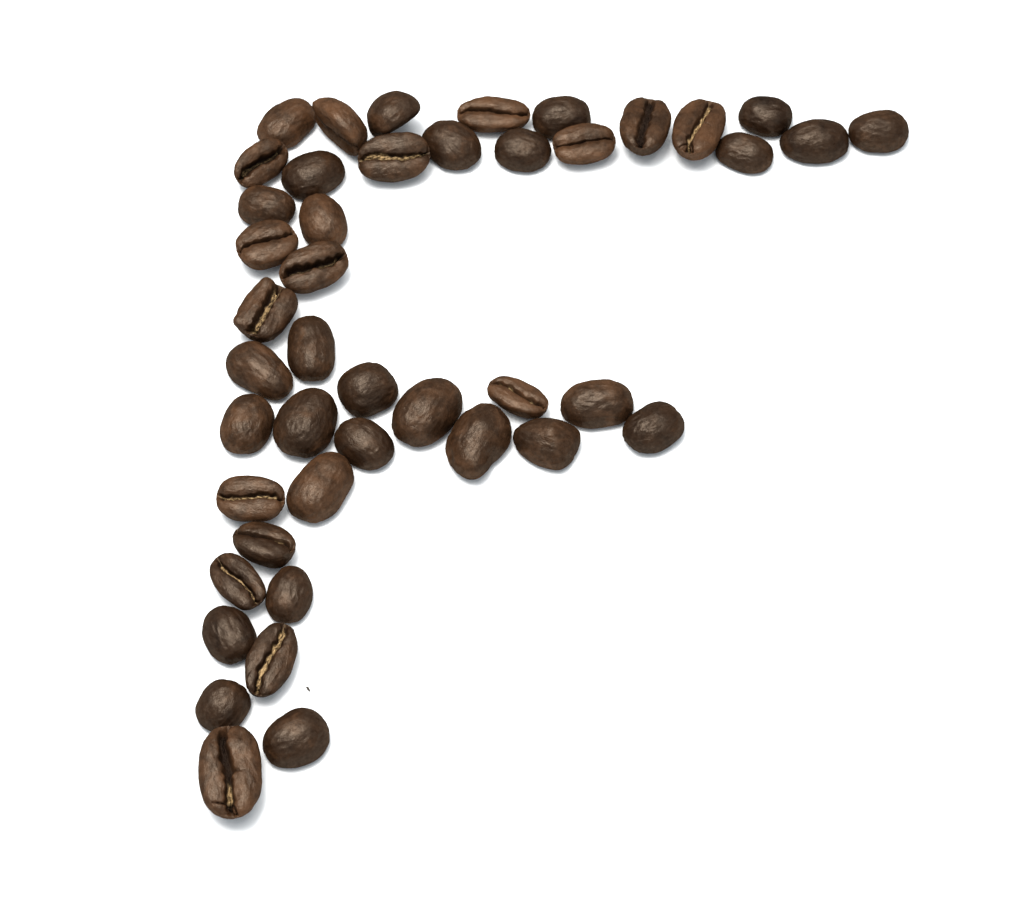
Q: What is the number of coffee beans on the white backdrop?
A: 44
